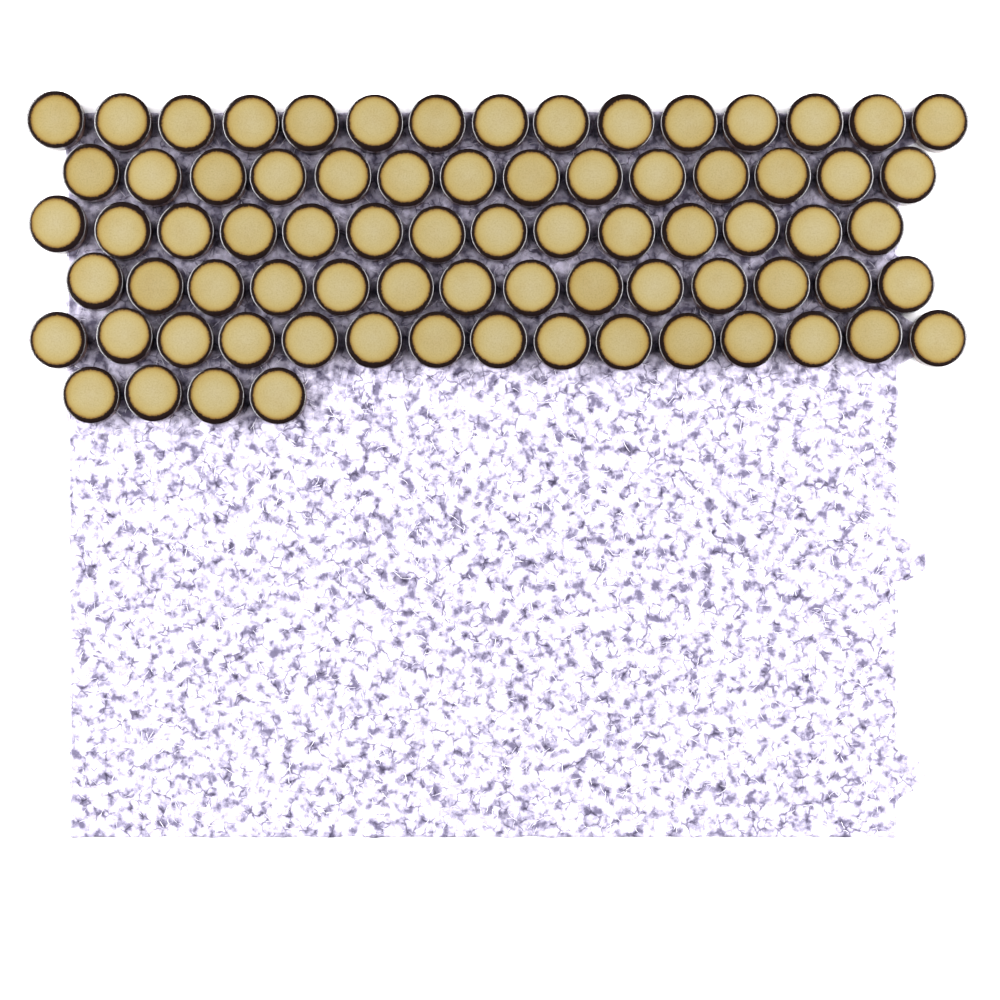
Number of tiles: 76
